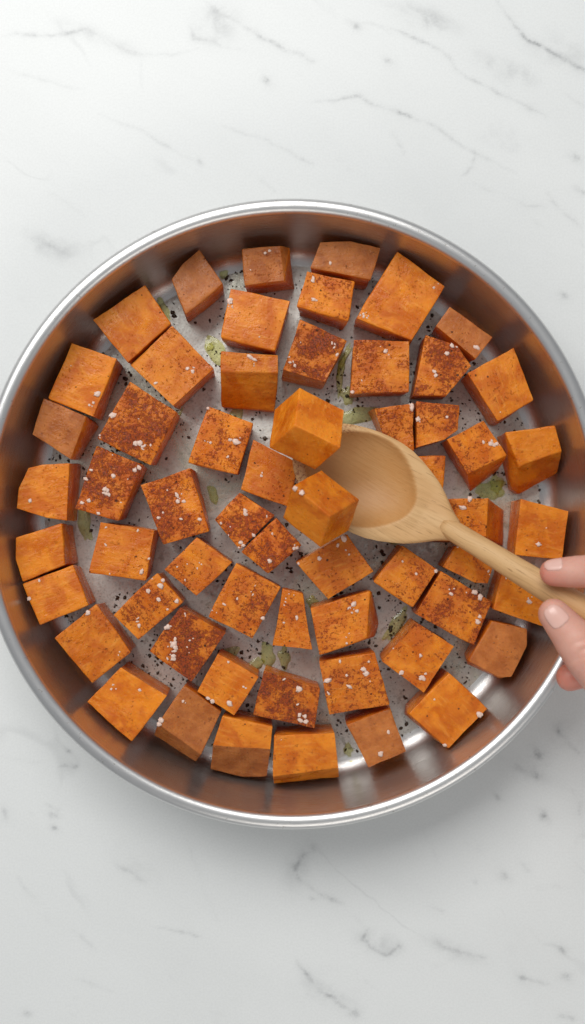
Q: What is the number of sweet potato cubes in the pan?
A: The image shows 59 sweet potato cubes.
